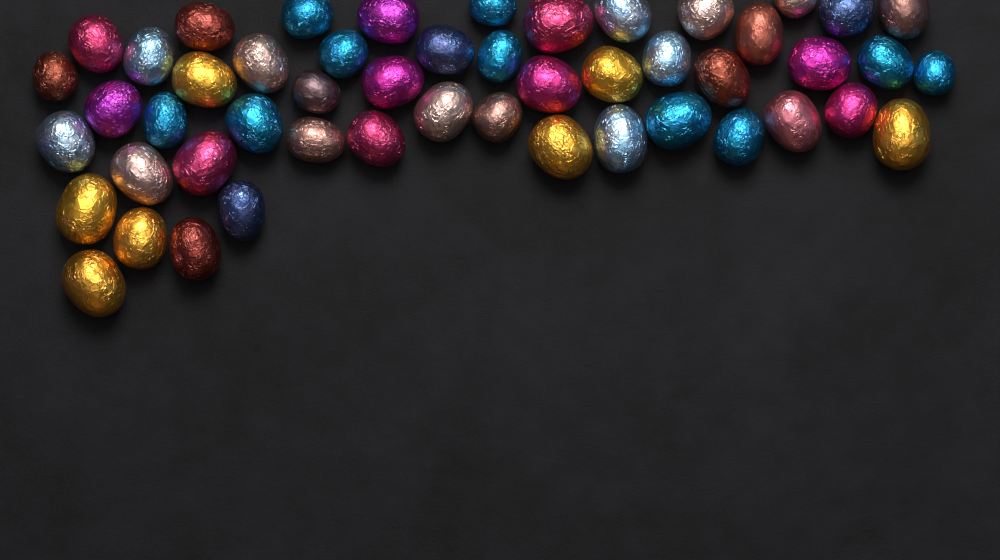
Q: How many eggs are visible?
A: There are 50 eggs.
